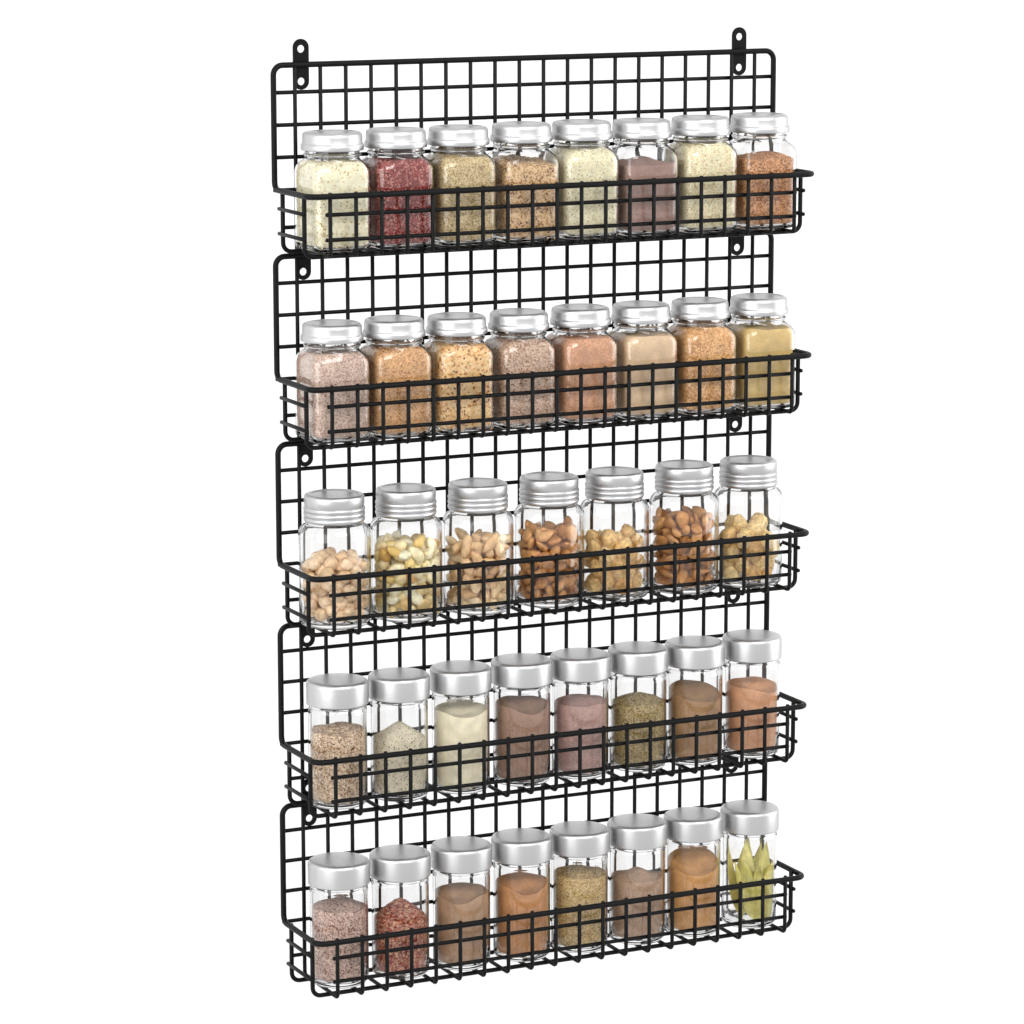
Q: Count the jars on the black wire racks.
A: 39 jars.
